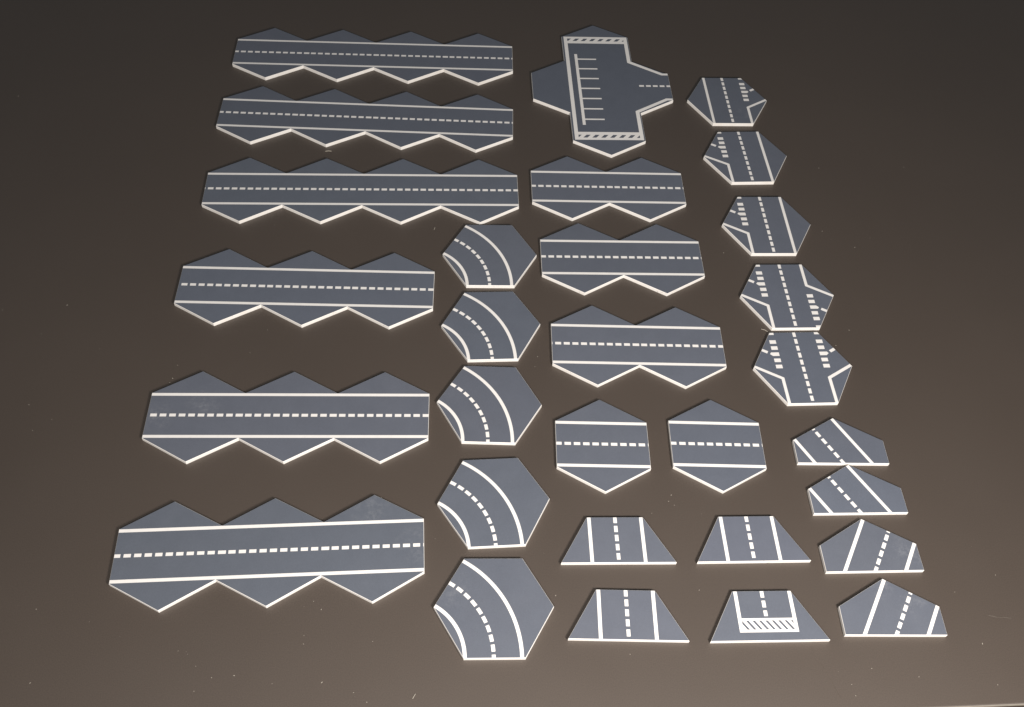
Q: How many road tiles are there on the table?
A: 30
